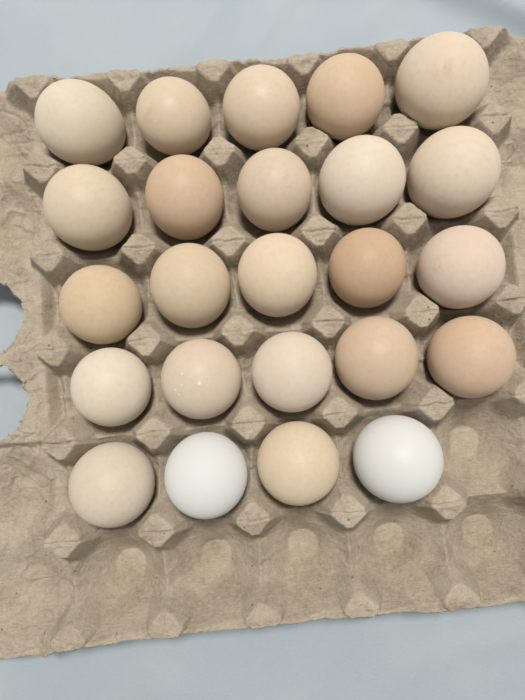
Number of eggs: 24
